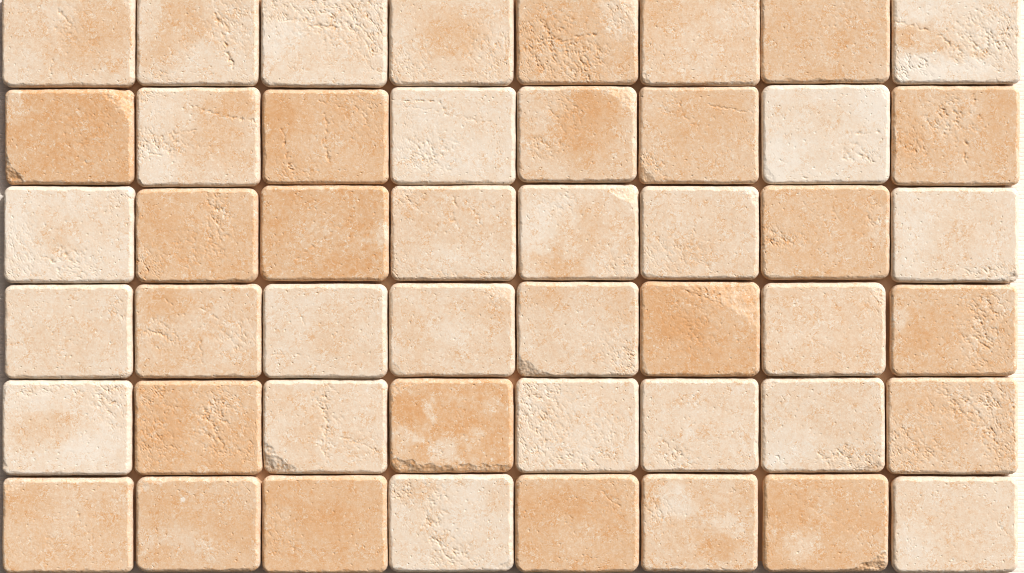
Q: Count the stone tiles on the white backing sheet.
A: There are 48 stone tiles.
